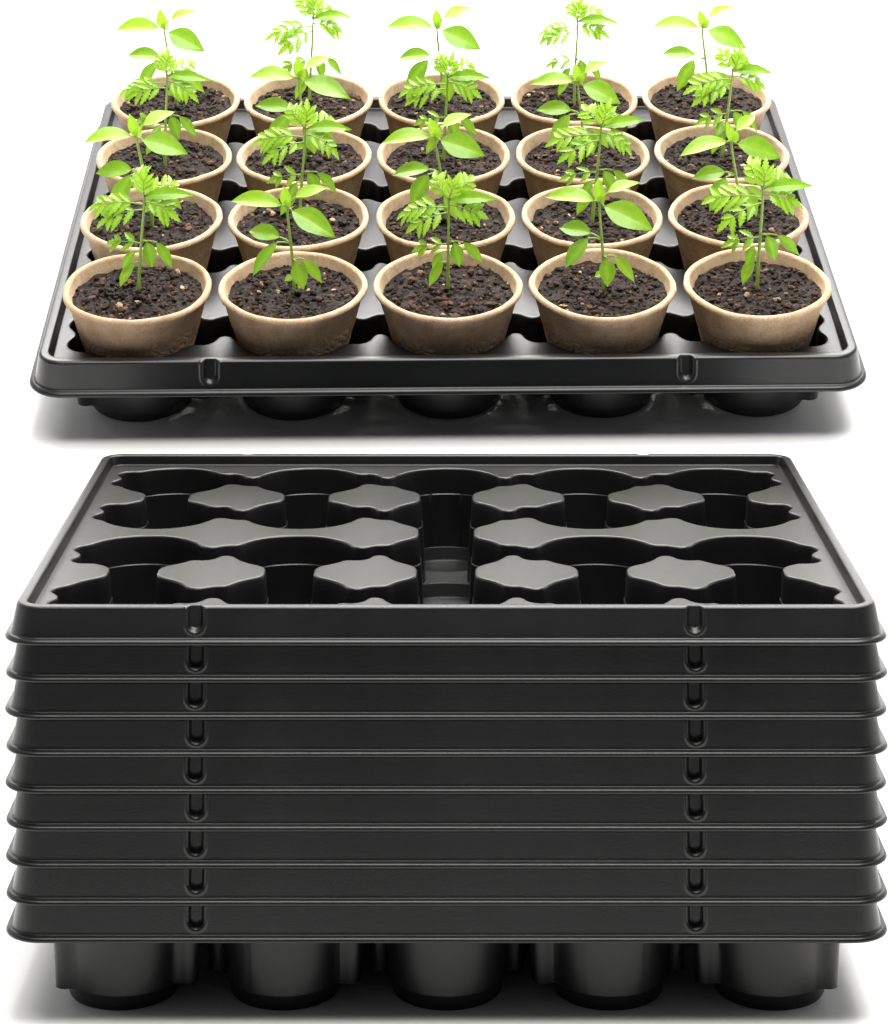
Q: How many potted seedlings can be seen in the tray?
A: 20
